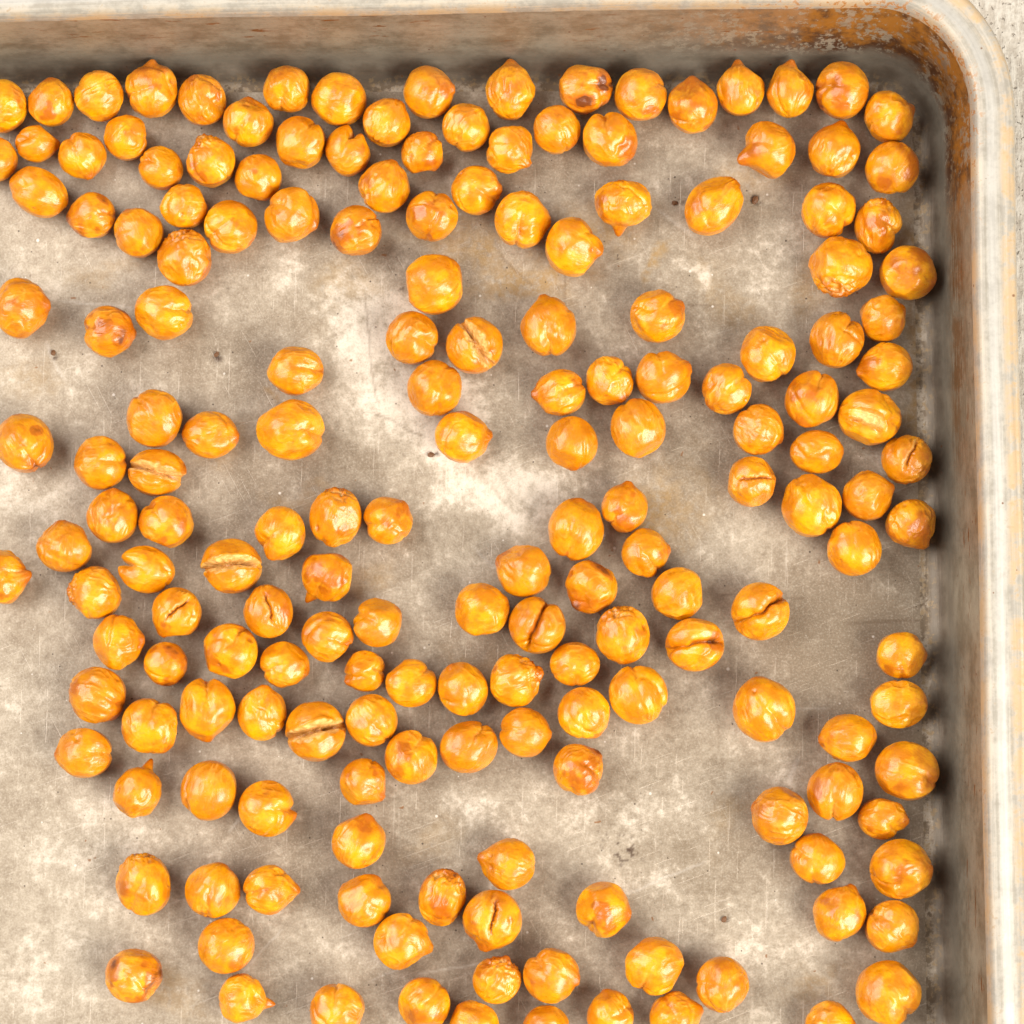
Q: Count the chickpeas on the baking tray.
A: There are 180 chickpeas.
